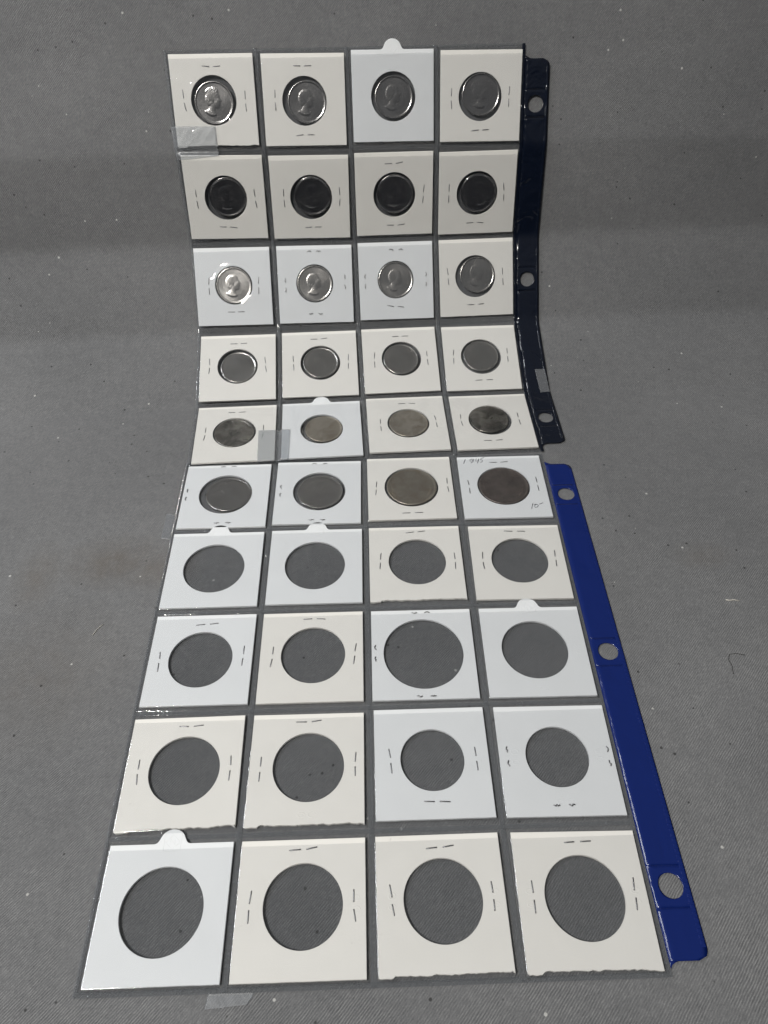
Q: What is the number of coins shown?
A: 24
